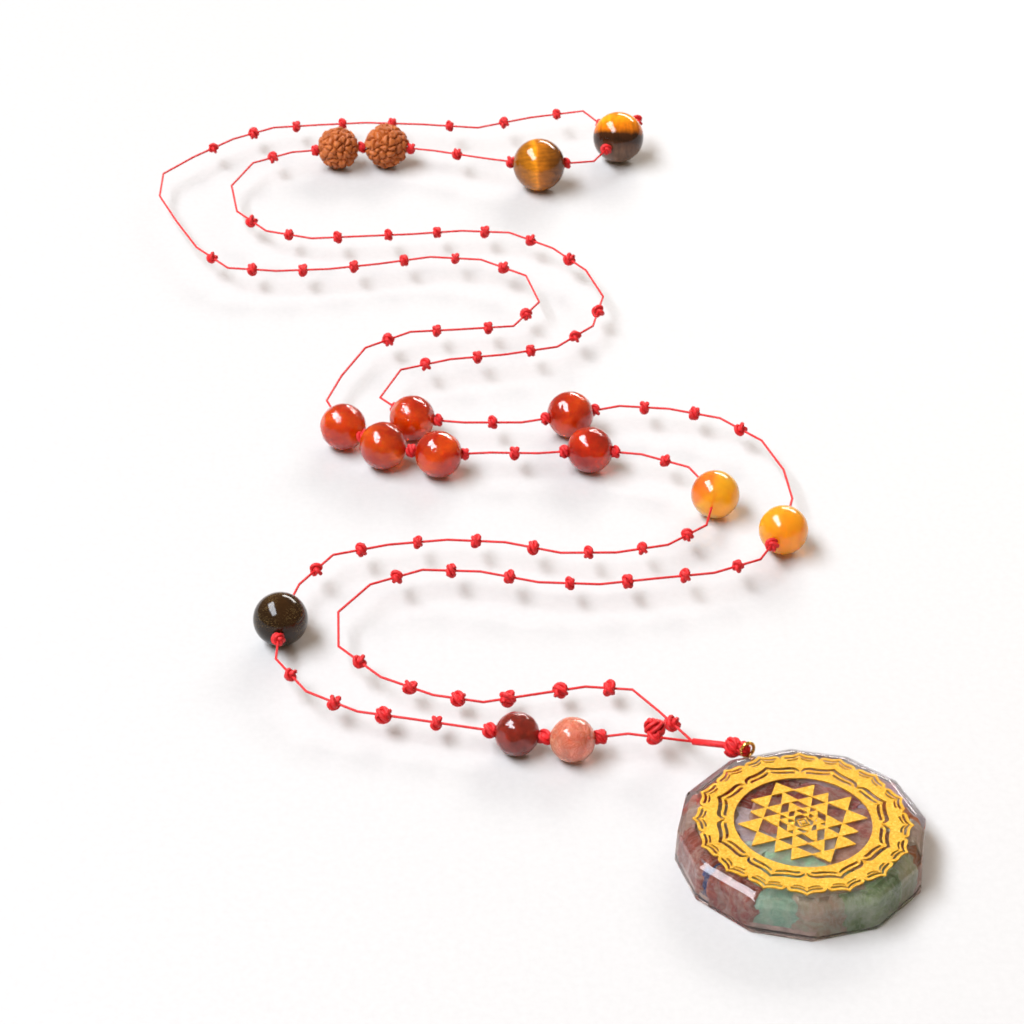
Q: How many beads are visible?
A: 15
